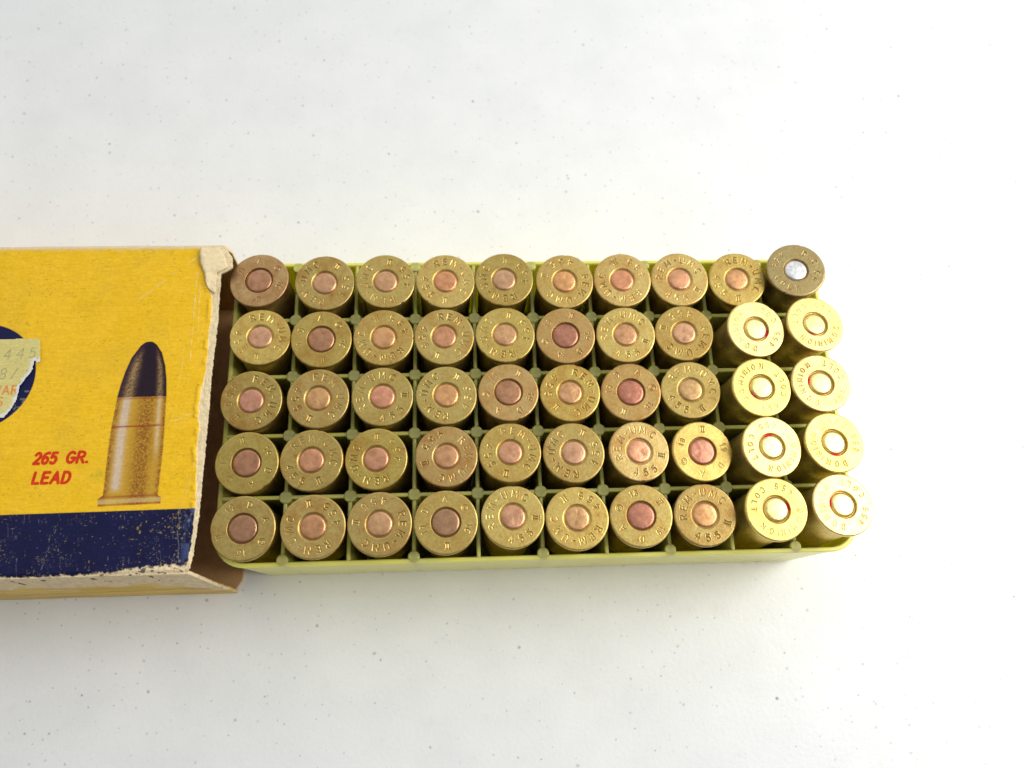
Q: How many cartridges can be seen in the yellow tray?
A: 50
